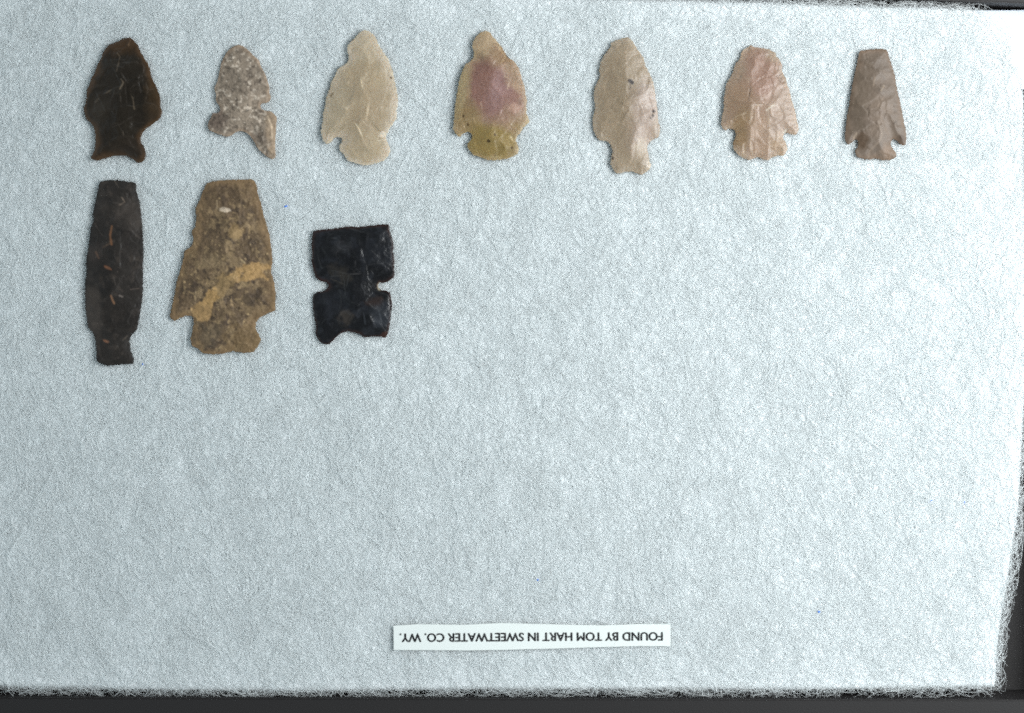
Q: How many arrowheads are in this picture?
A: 10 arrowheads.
